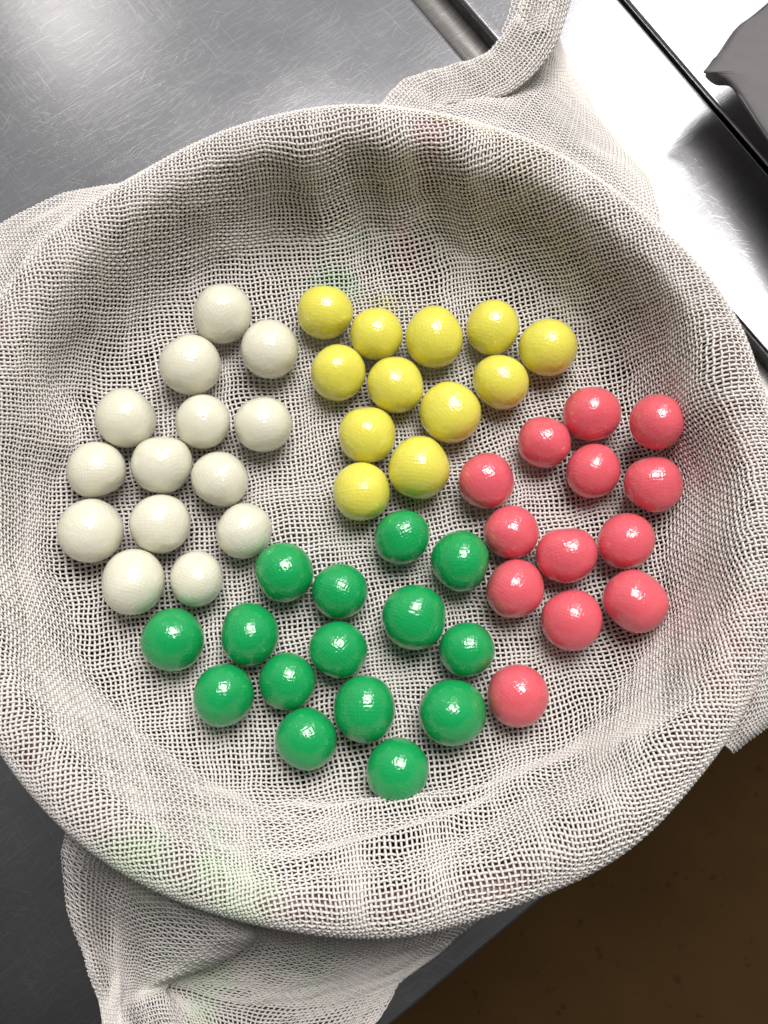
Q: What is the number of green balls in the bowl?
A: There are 15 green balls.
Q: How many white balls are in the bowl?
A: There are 14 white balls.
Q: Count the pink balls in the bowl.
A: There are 13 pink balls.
